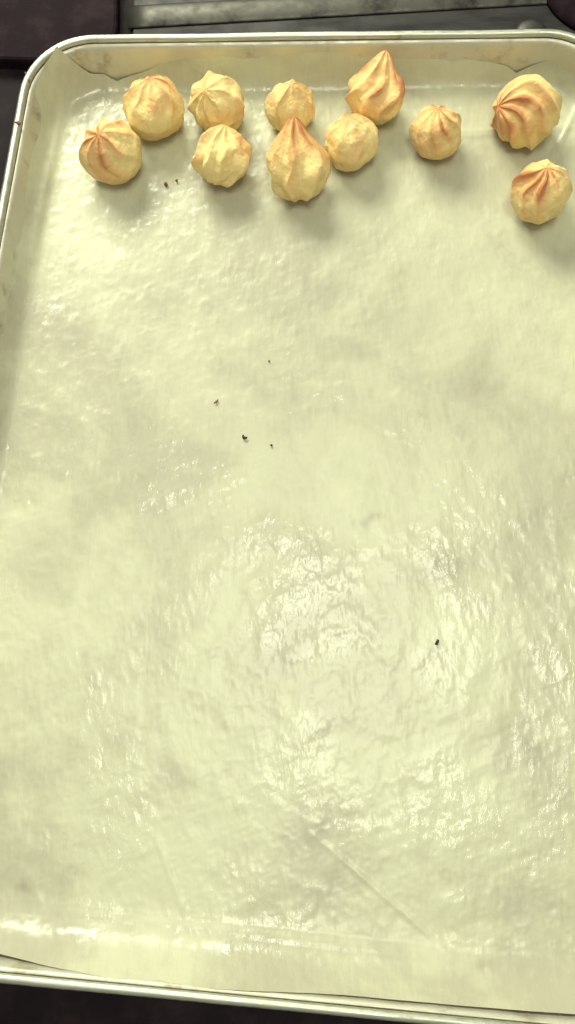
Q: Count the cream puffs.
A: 11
